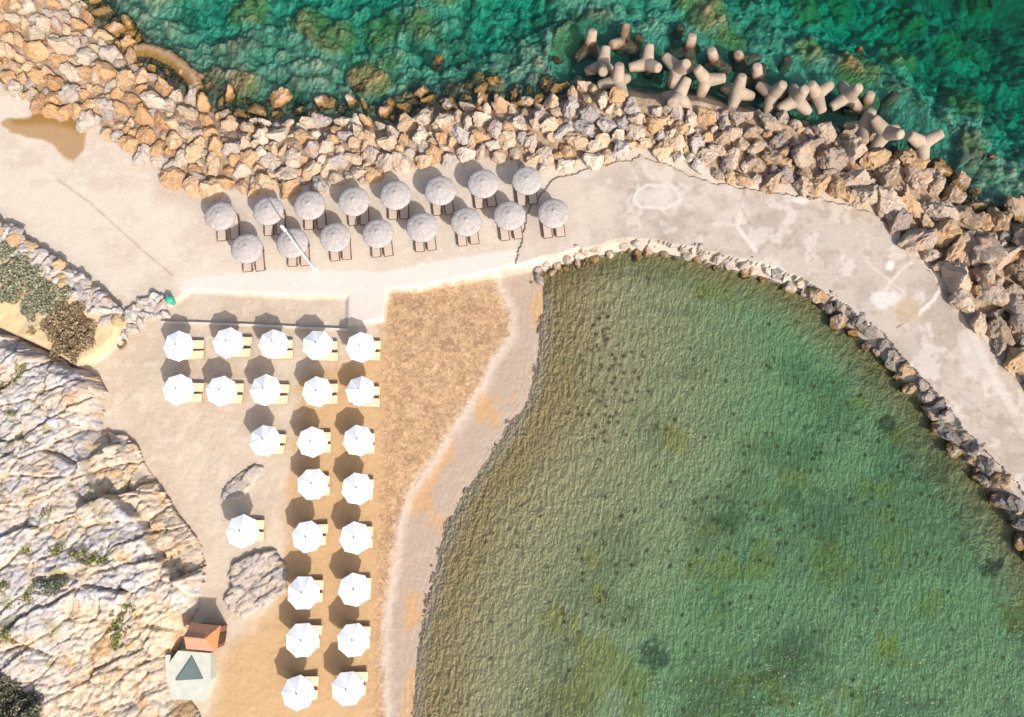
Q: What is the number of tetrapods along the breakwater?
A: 25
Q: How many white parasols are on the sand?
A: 24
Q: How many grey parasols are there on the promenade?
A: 16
